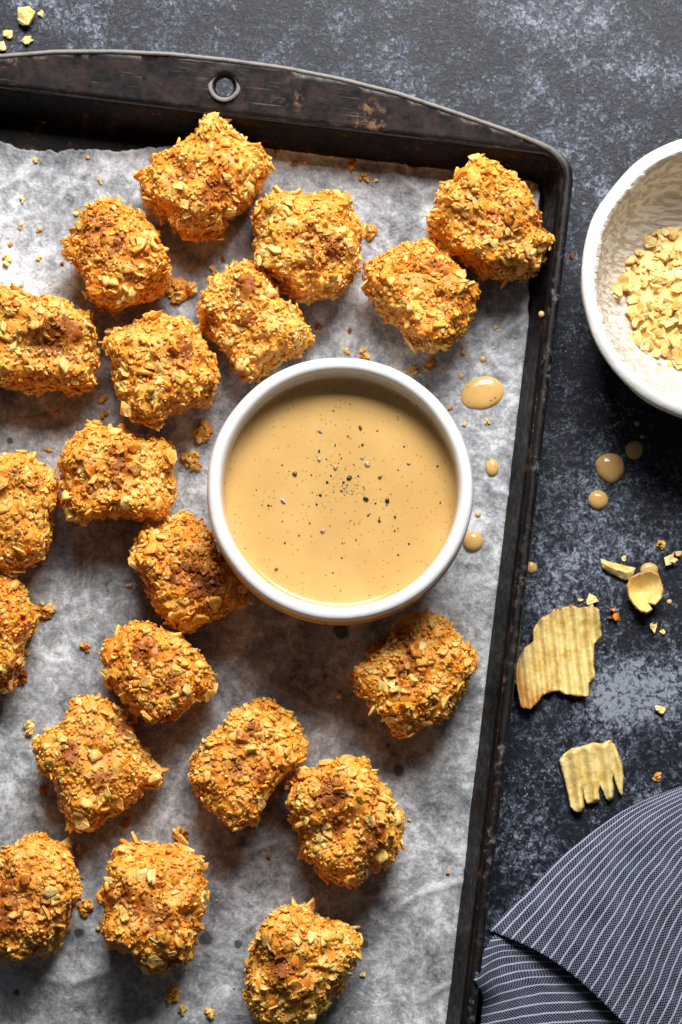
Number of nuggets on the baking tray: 20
